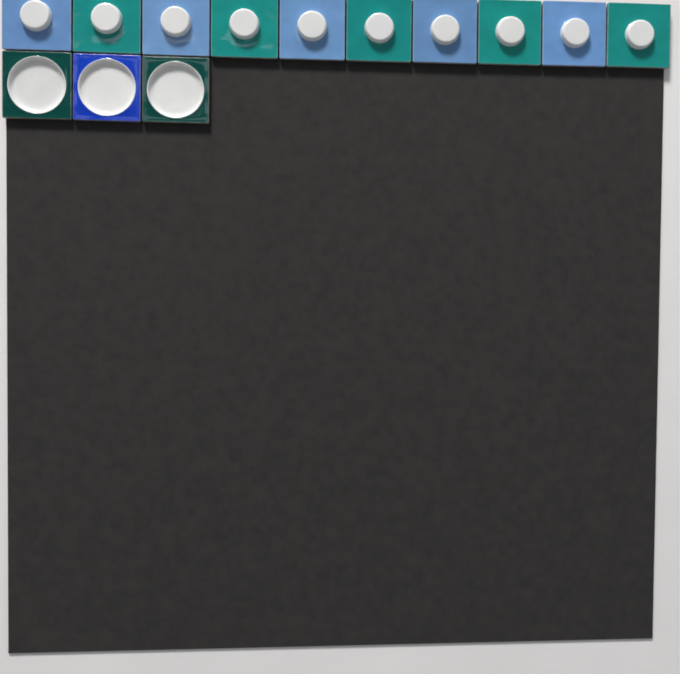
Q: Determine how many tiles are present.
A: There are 13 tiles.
